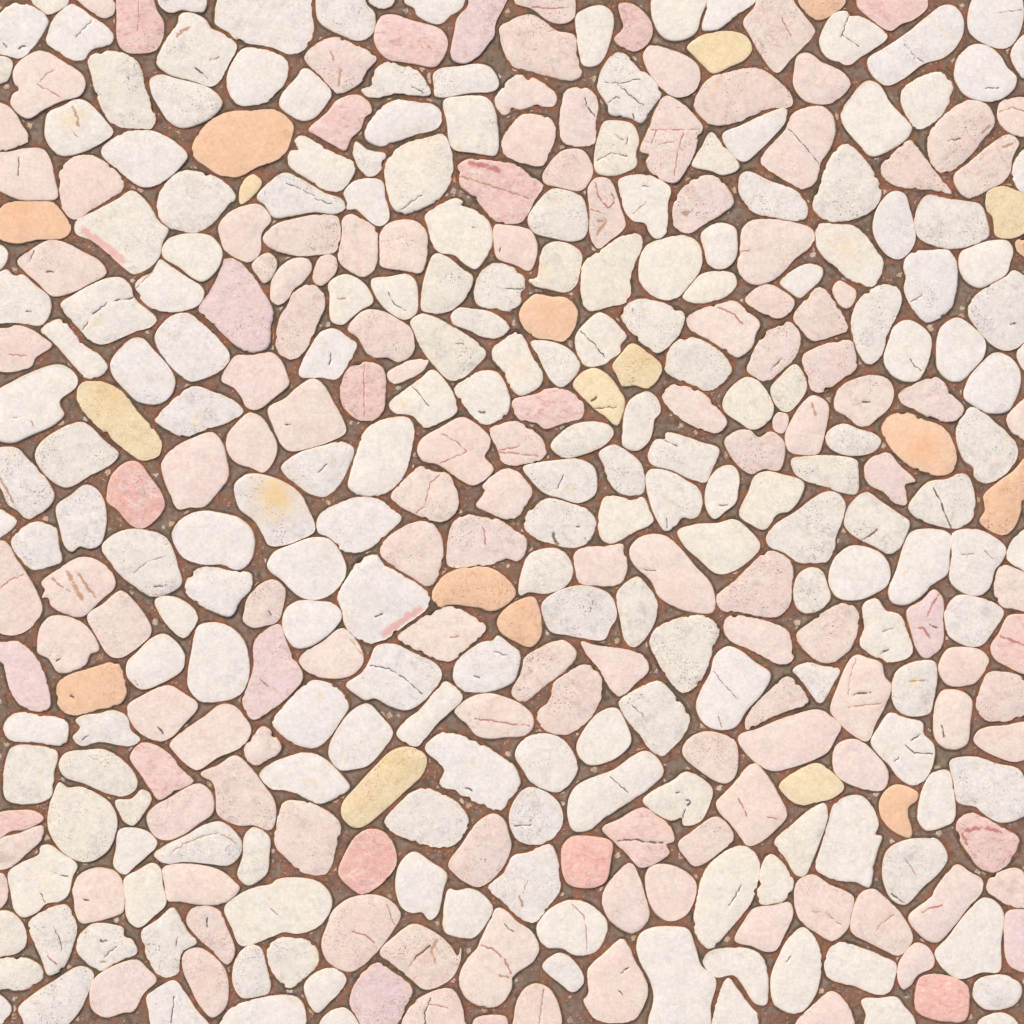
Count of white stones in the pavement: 200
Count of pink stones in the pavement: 144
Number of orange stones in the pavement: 11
